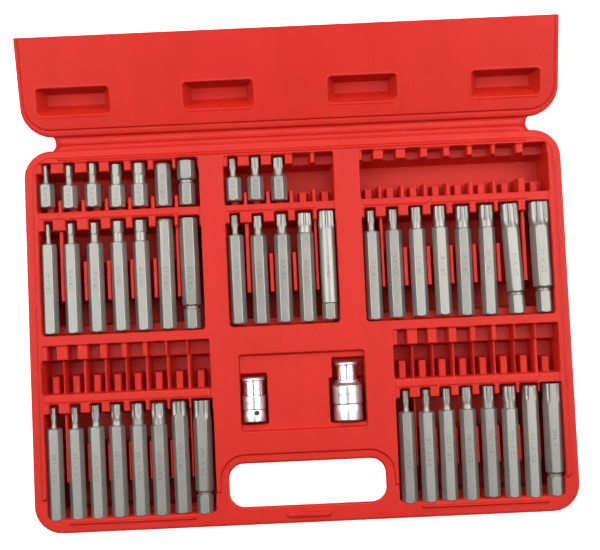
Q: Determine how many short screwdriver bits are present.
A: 10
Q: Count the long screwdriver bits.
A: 36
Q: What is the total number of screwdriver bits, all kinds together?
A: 46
